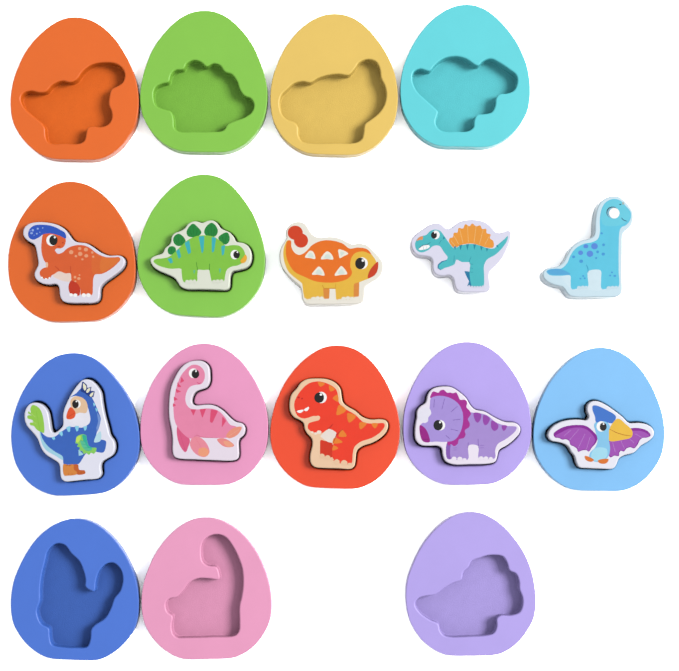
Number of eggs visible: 14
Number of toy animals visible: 10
